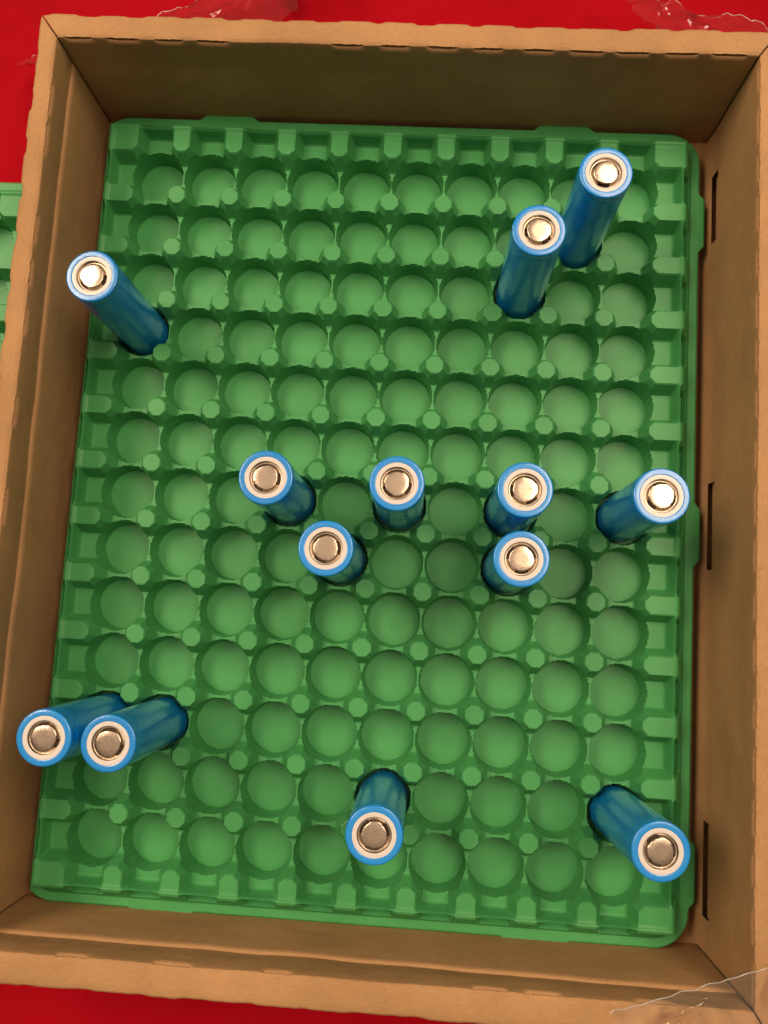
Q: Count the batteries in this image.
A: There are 13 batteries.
